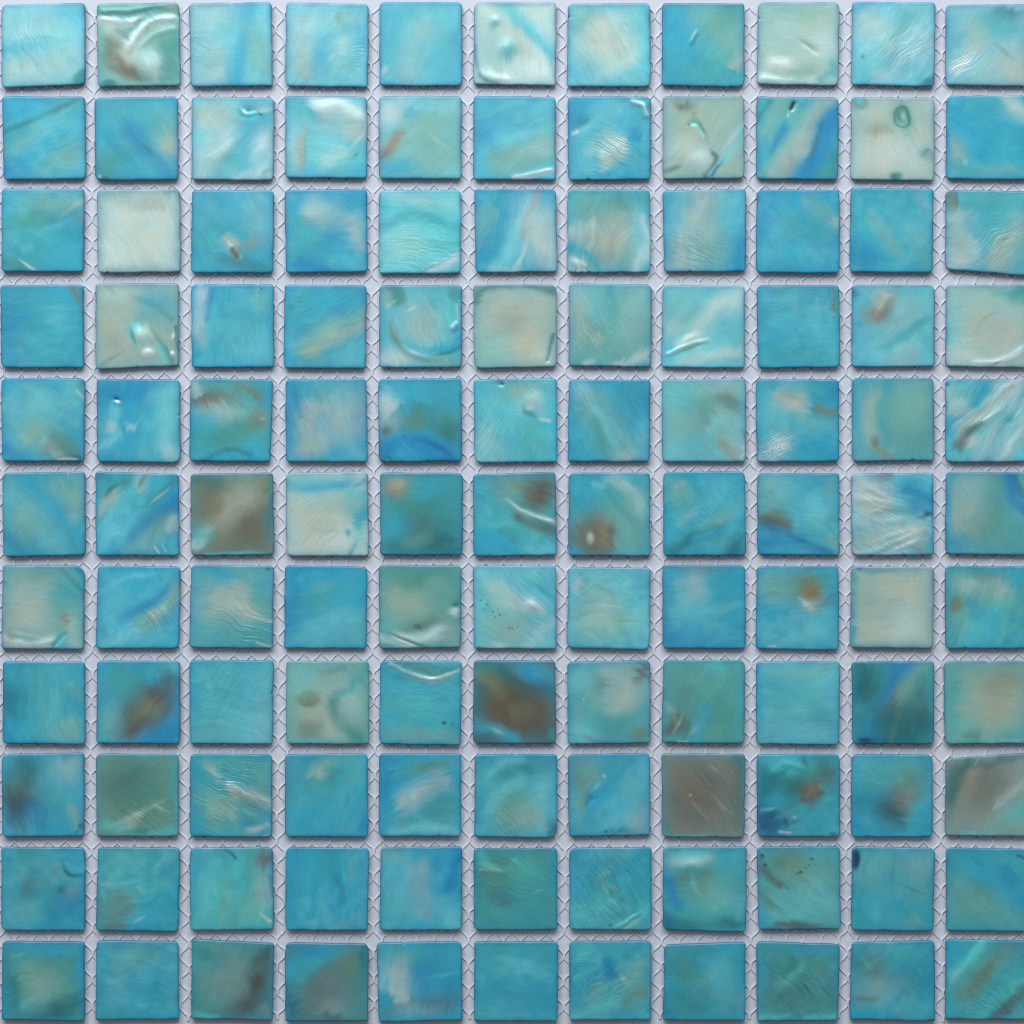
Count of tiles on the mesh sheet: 121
